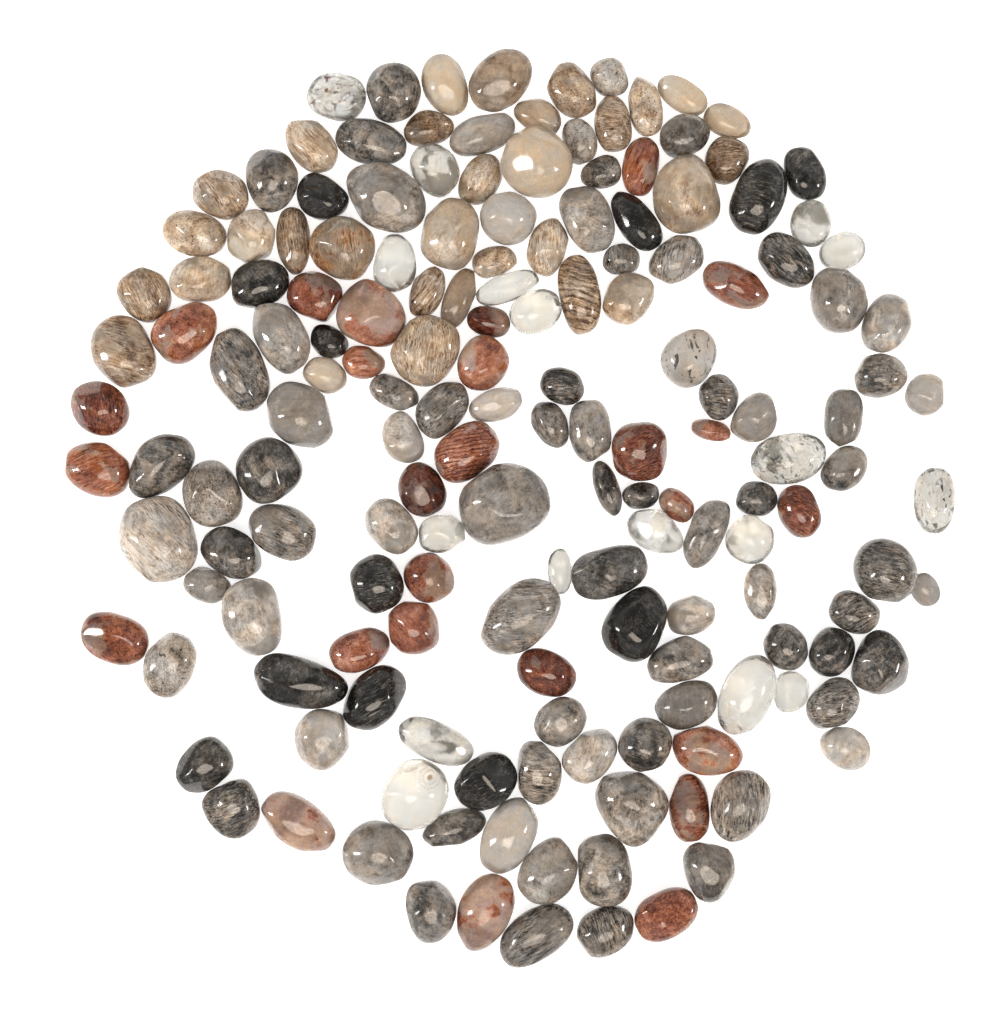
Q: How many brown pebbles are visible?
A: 31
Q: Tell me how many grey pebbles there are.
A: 91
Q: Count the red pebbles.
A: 26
